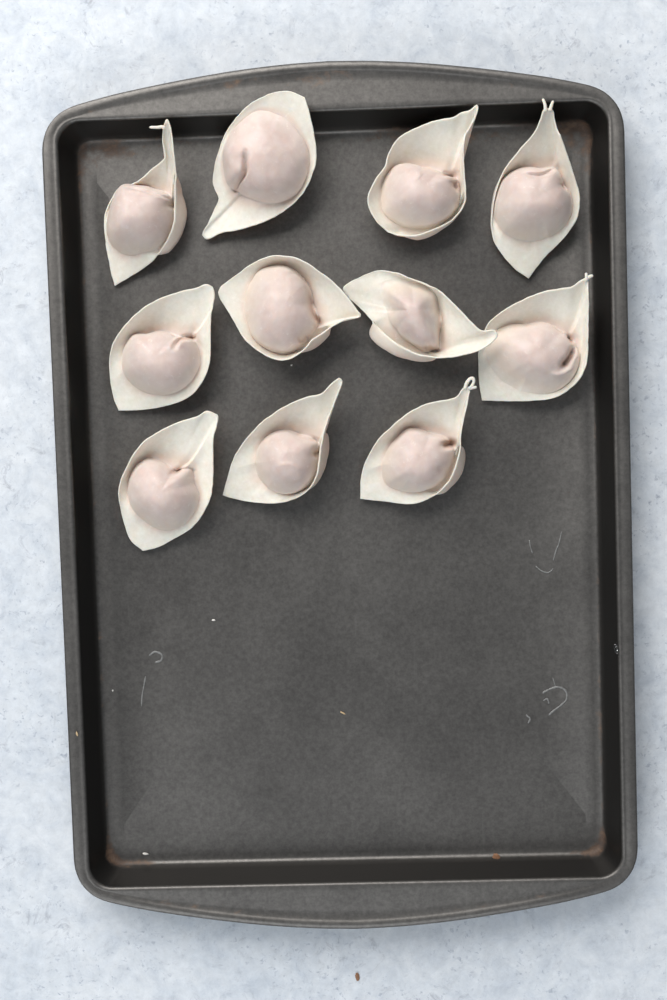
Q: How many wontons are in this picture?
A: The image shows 11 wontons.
